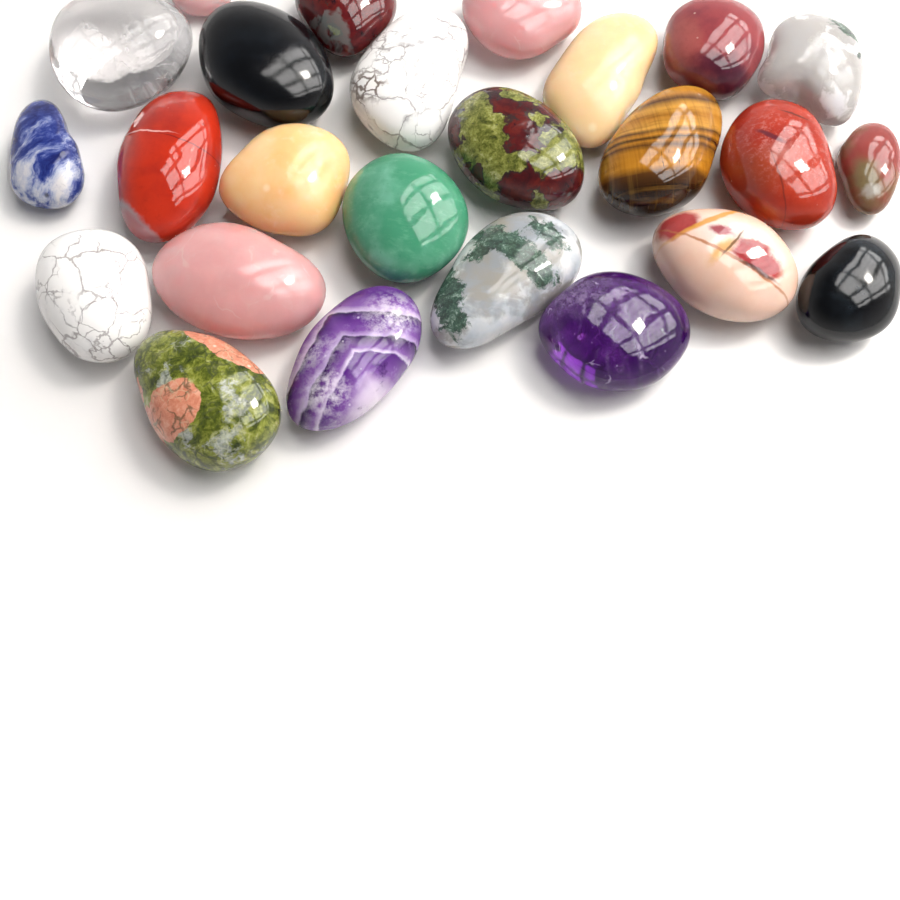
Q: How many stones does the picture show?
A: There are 25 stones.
